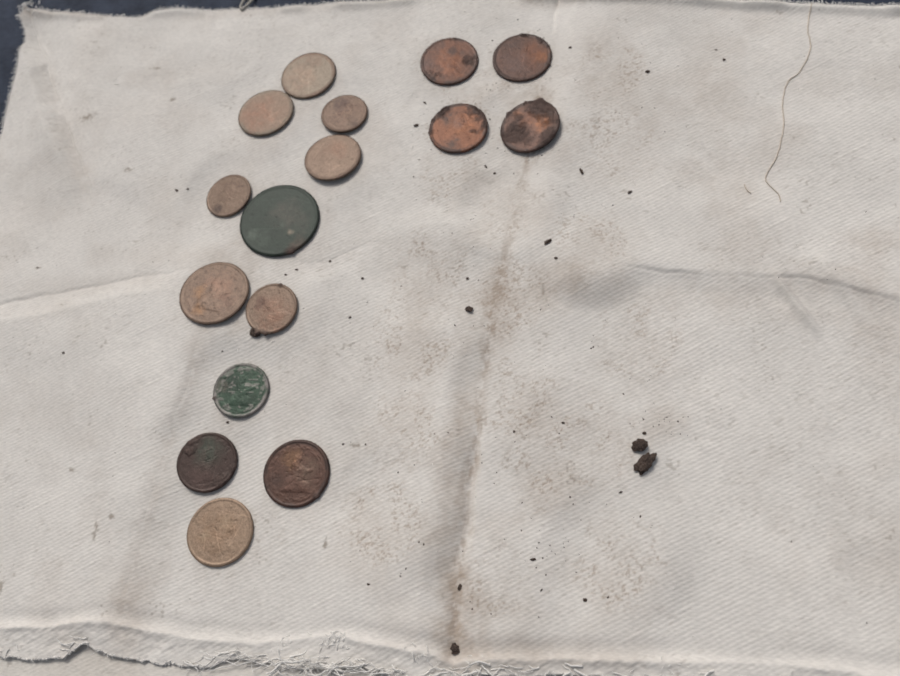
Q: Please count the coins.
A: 16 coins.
